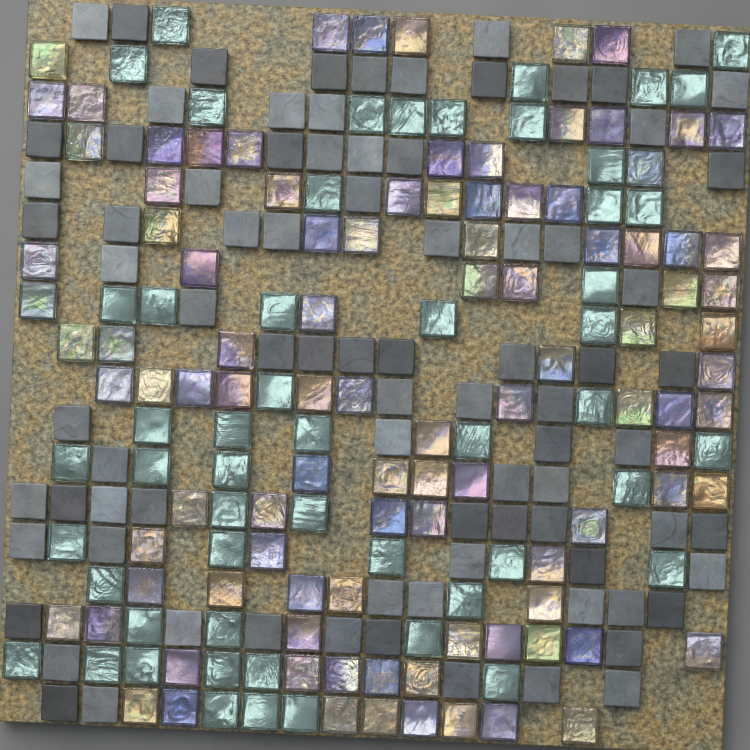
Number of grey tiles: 84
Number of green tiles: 53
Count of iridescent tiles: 101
